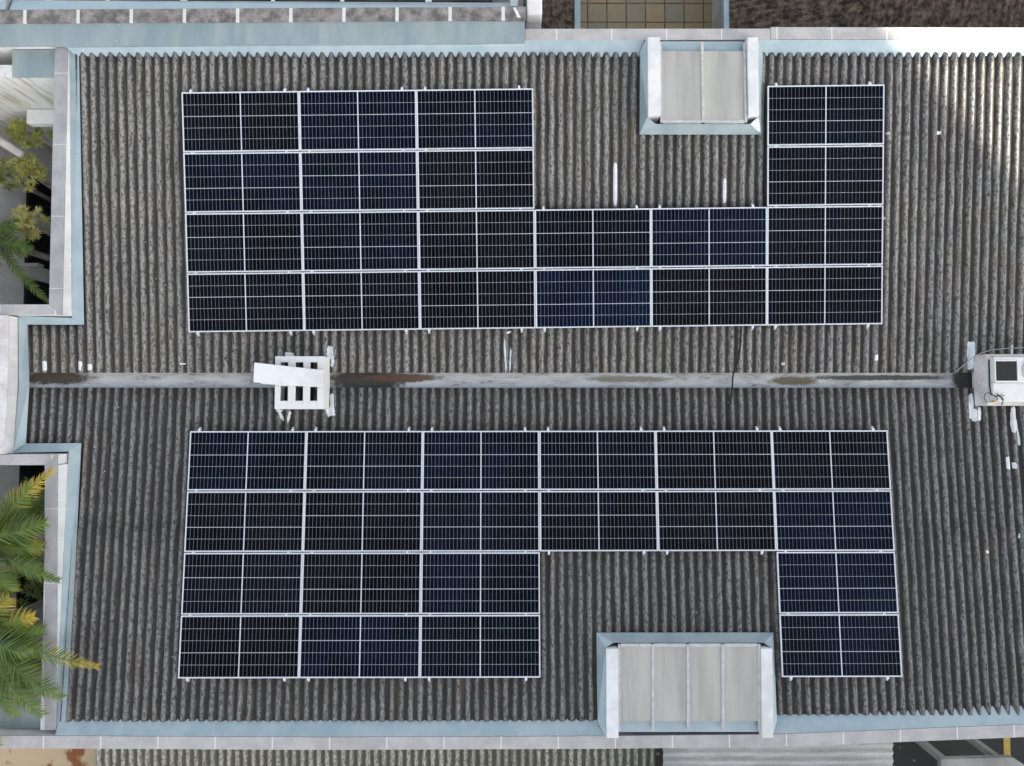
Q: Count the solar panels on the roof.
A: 40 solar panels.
